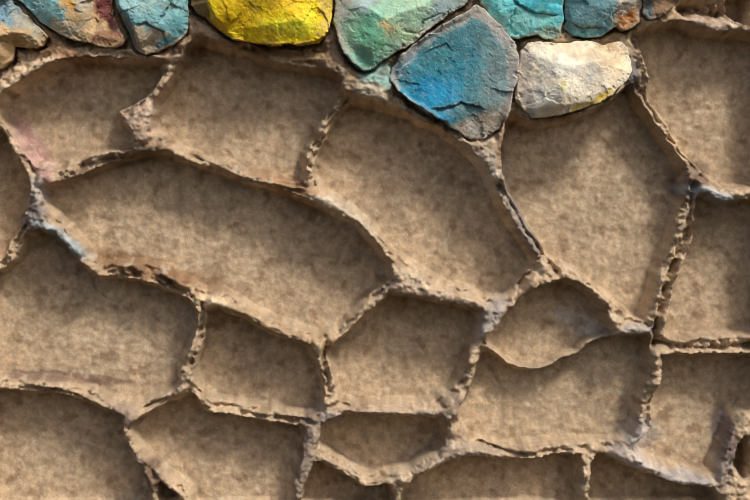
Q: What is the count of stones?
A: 10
